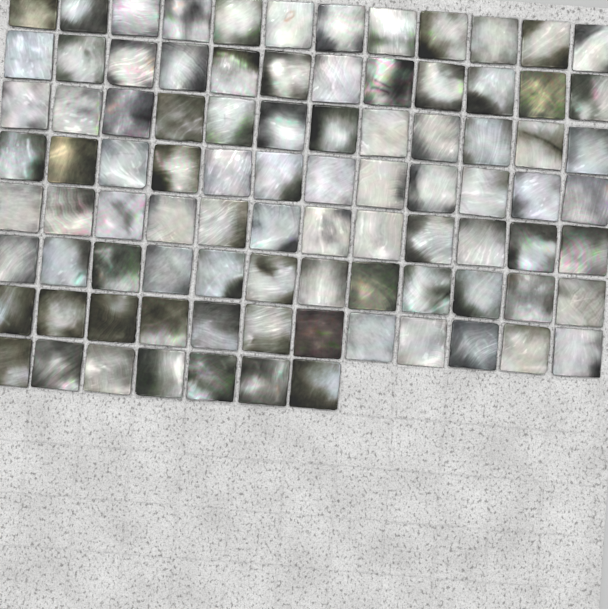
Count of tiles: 91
